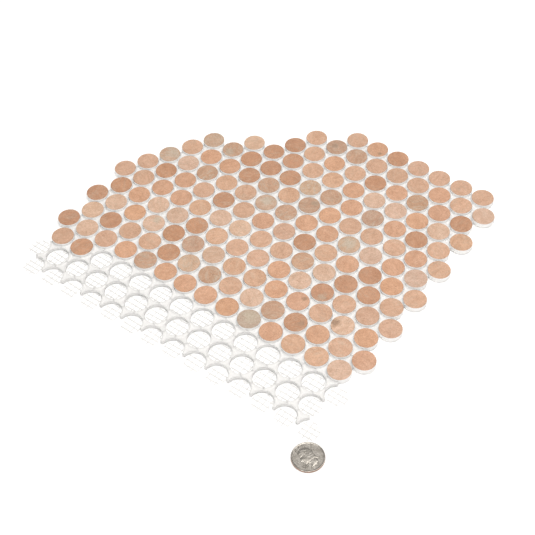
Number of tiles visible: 160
